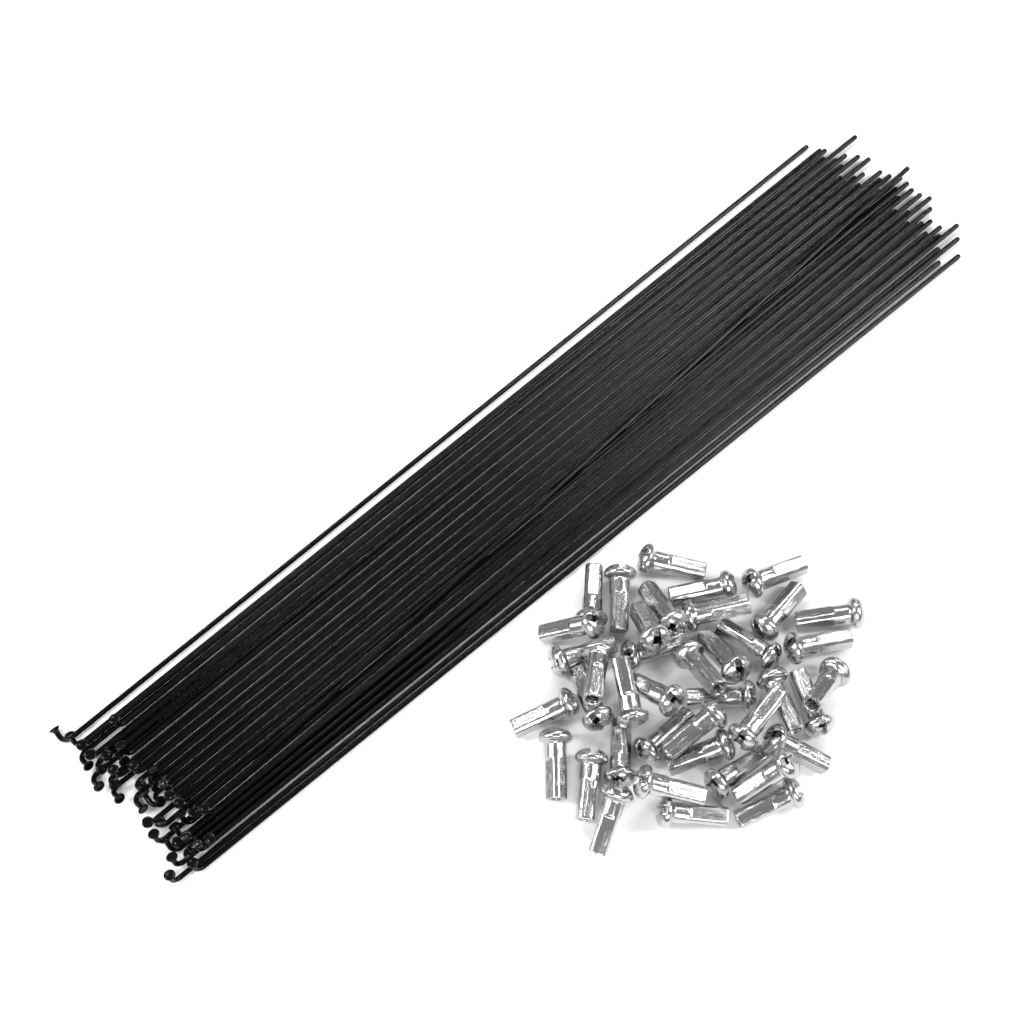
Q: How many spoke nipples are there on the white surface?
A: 40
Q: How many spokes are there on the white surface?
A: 40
